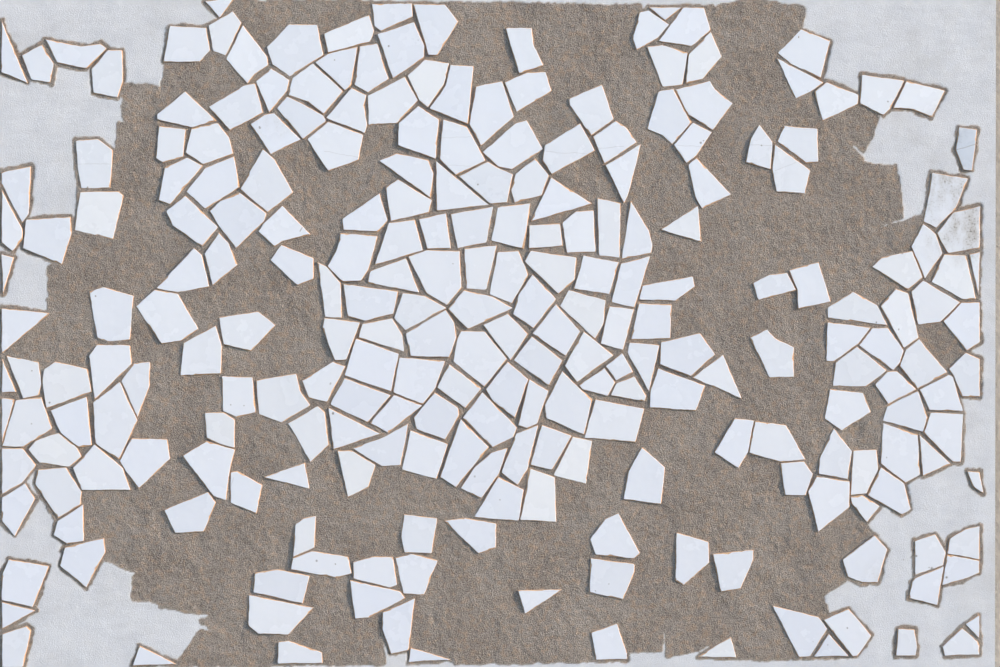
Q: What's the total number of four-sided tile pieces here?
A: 30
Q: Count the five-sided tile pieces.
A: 151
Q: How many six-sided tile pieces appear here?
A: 35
